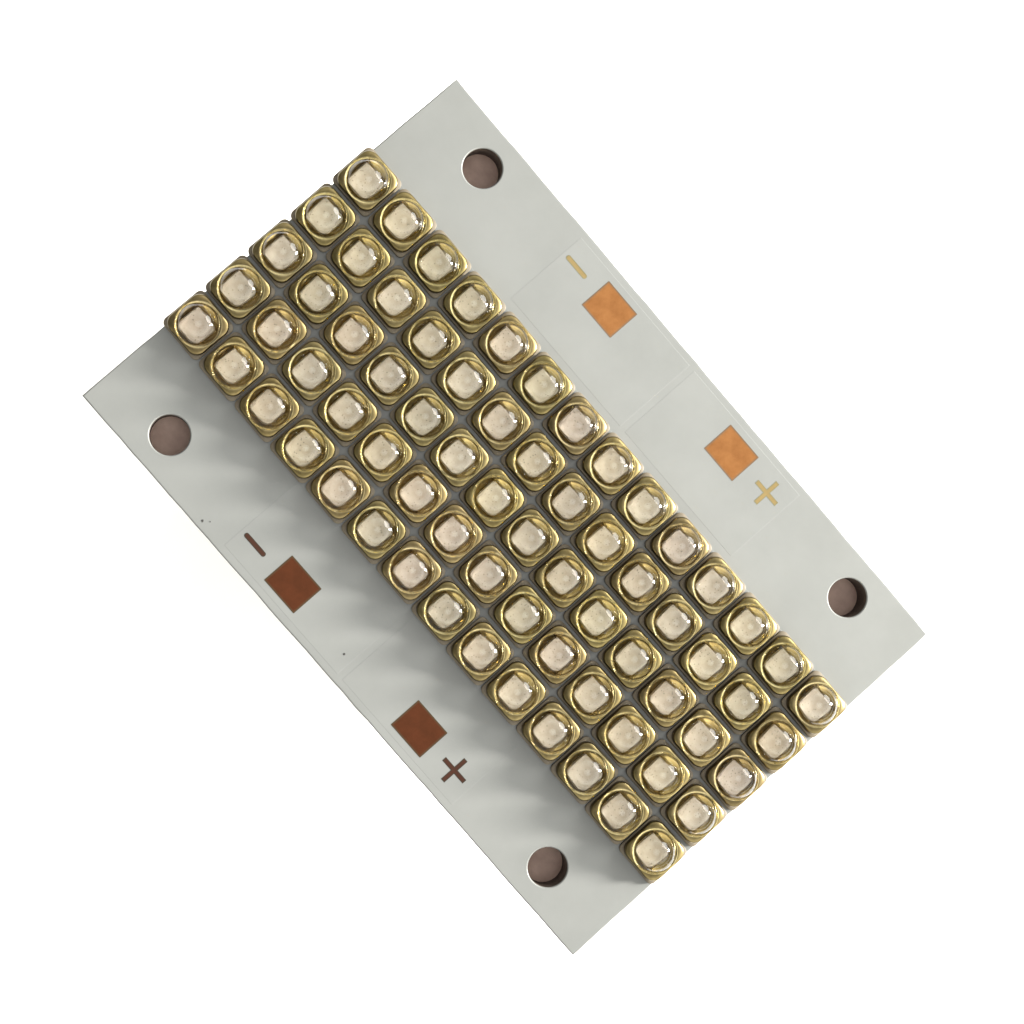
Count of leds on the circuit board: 70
